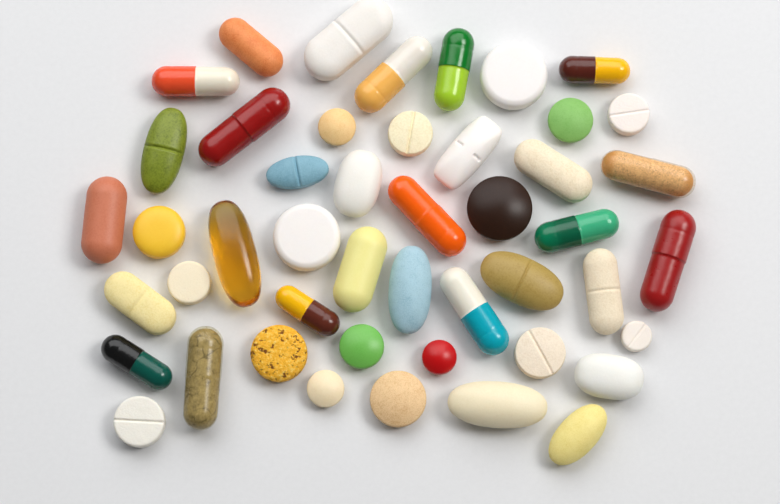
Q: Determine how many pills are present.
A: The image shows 47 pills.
